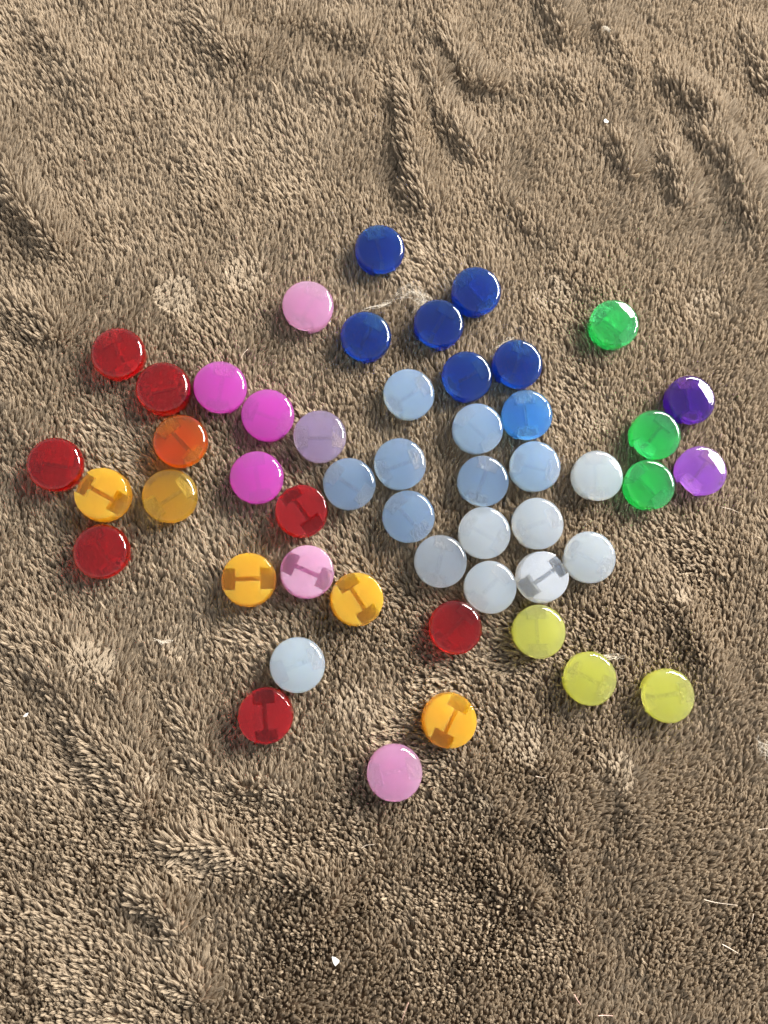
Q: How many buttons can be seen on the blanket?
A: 50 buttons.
